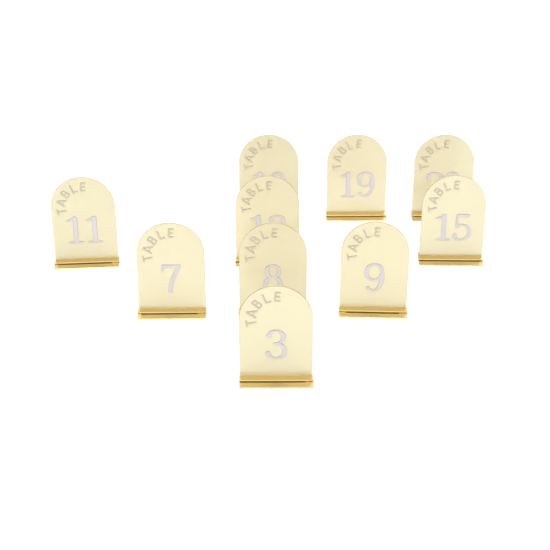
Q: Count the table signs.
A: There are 10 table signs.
